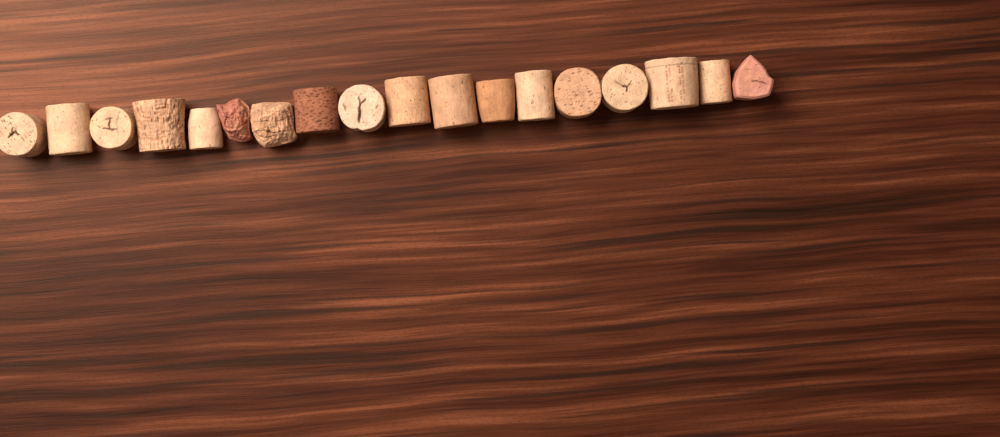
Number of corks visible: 18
